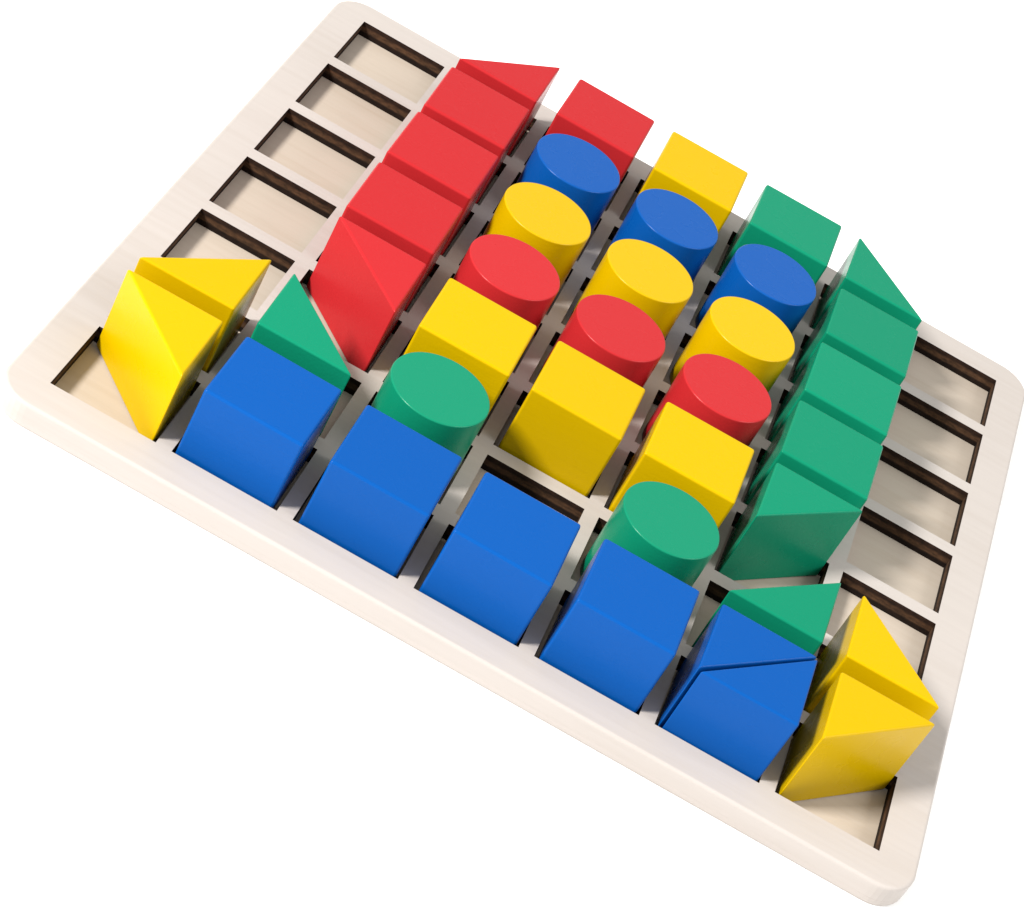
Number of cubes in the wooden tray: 16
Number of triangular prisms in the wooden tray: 12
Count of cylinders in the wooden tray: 11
